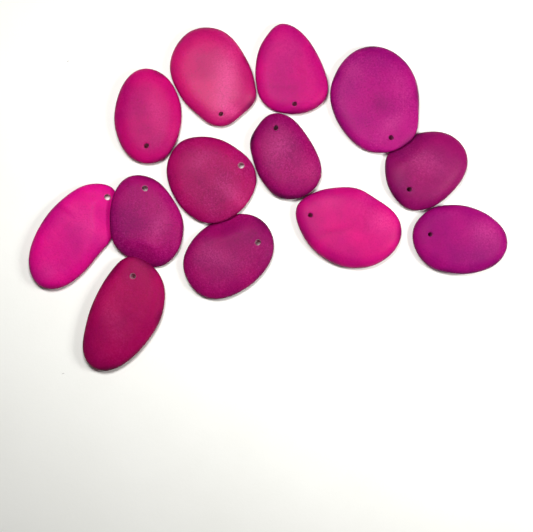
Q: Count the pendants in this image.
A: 13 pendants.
